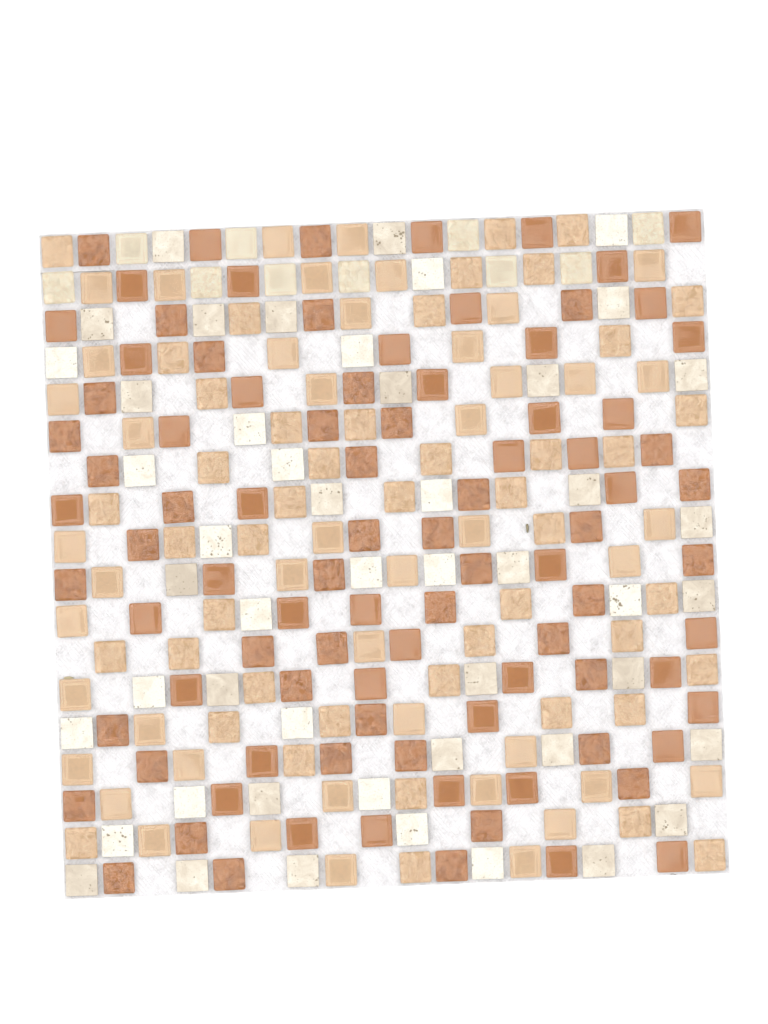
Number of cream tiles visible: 10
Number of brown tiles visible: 91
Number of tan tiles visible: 91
